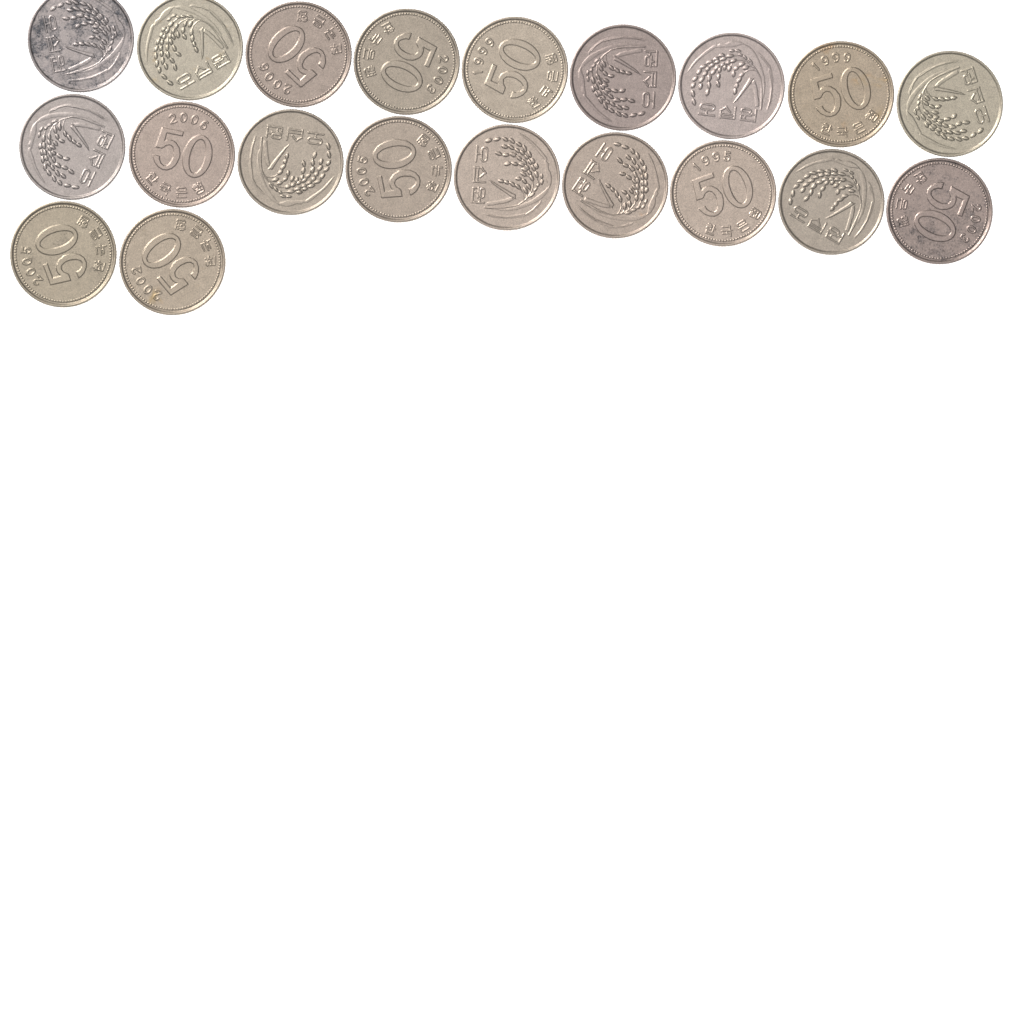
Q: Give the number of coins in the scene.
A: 20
